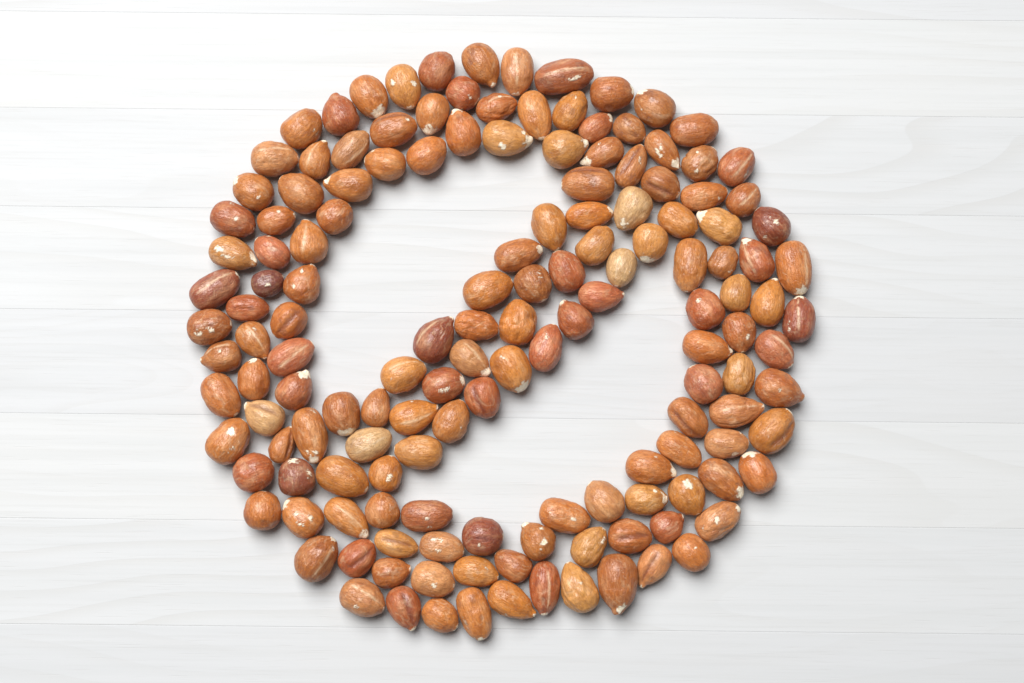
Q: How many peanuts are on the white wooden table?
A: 150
